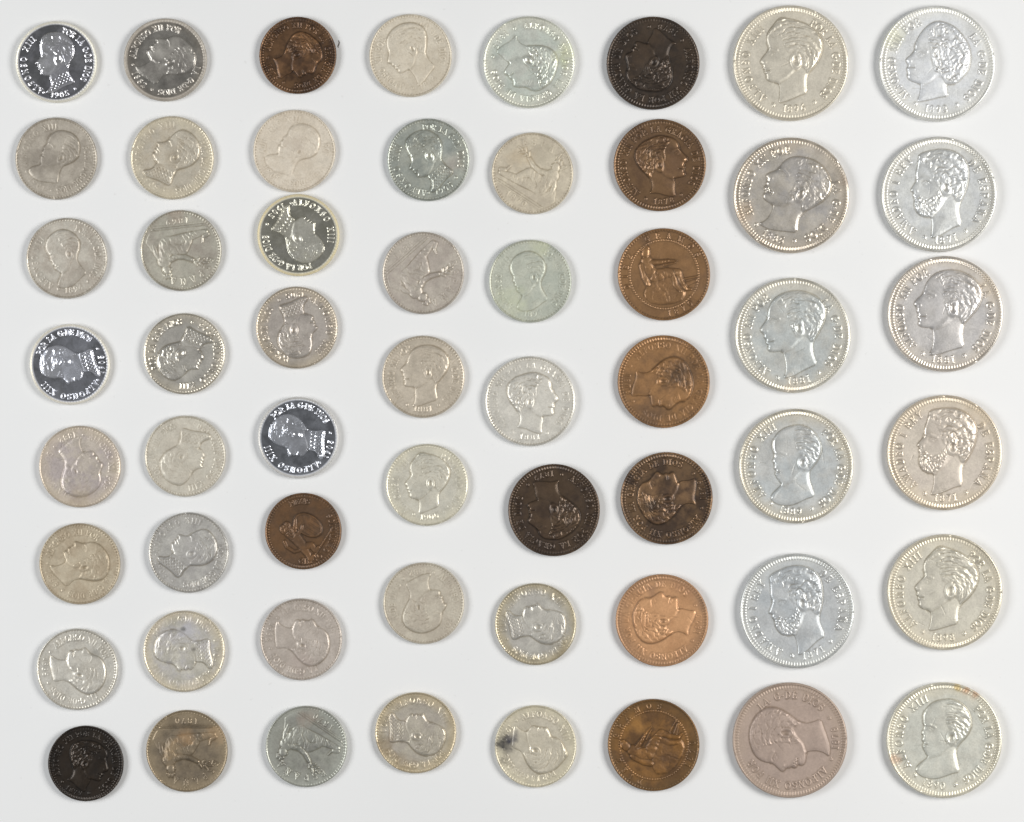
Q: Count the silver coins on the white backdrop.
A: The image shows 46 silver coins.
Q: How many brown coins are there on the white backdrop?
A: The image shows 11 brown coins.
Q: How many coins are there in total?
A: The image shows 57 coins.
